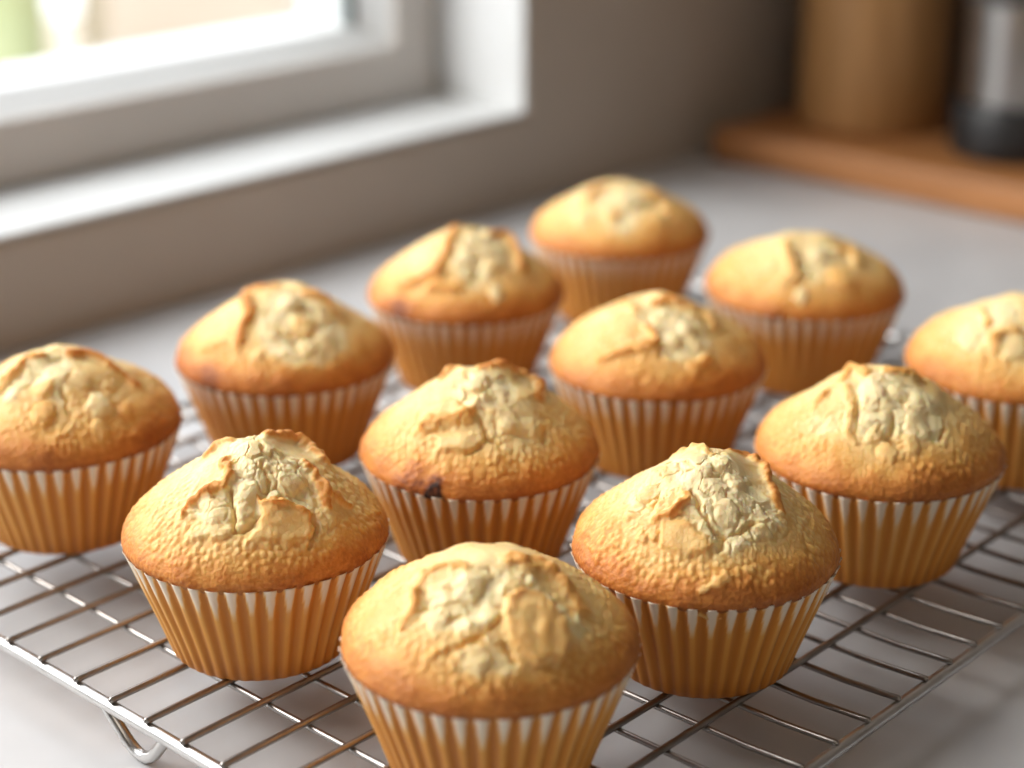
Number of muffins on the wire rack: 12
